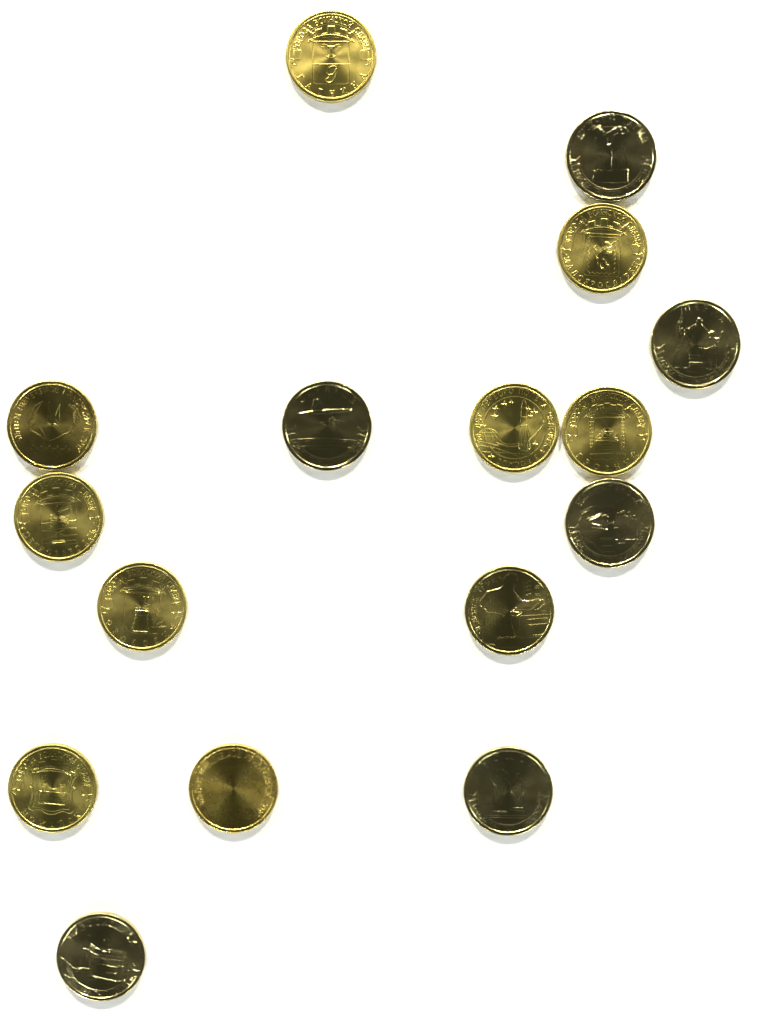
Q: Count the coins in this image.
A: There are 16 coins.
